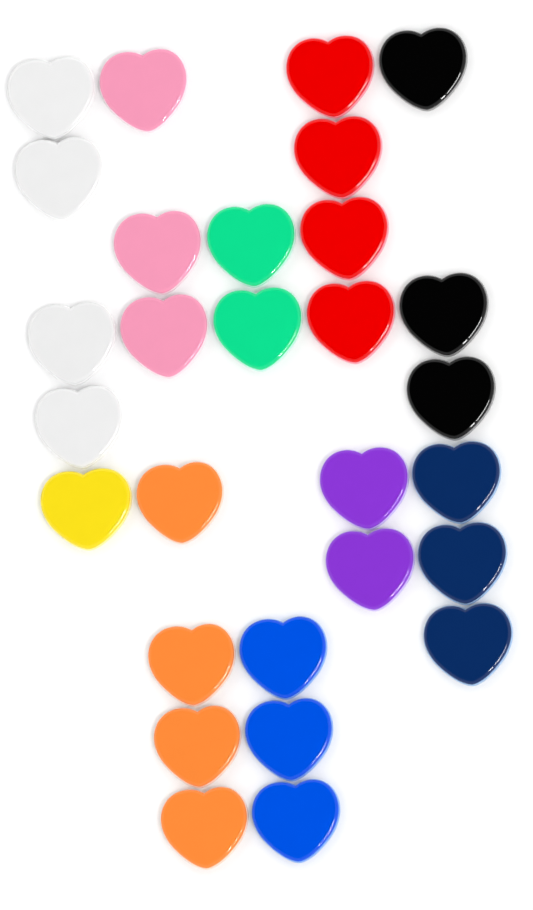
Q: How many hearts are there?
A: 29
